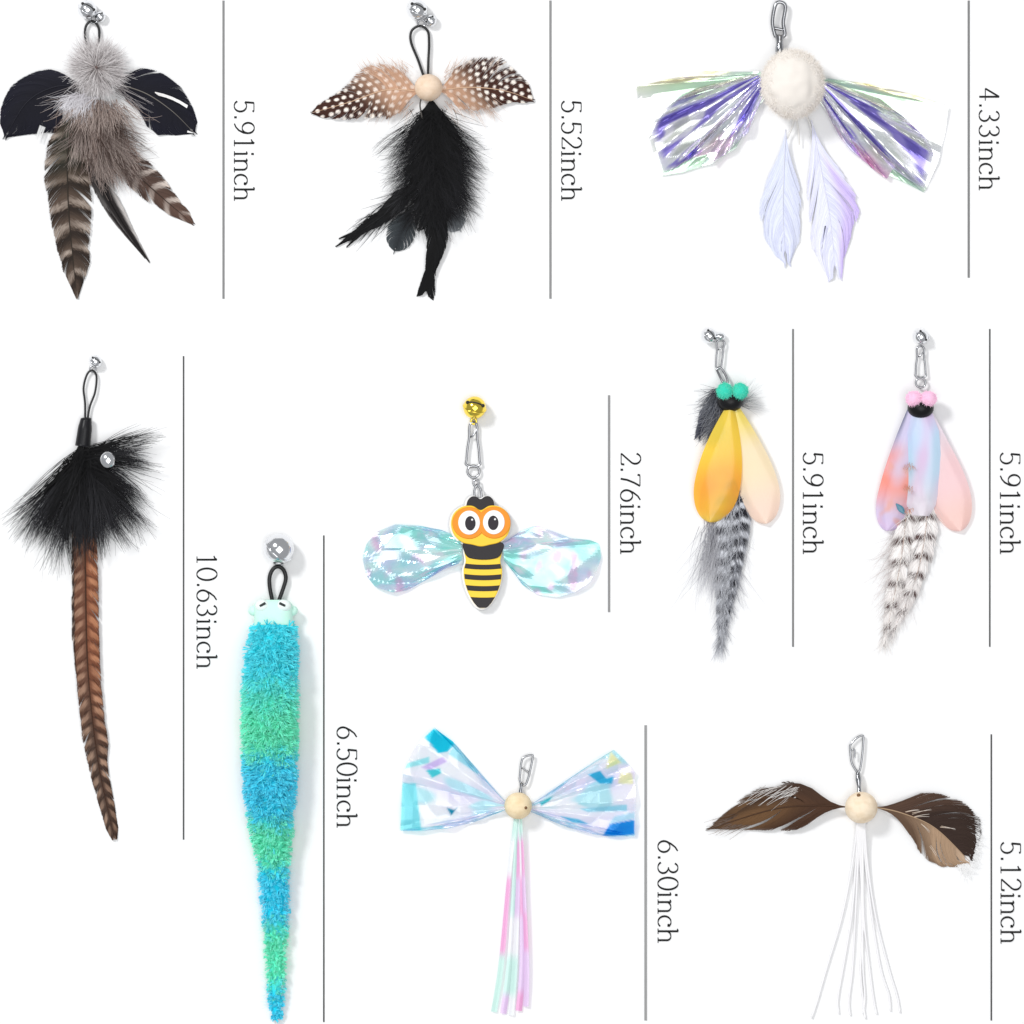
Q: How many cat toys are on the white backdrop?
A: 10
